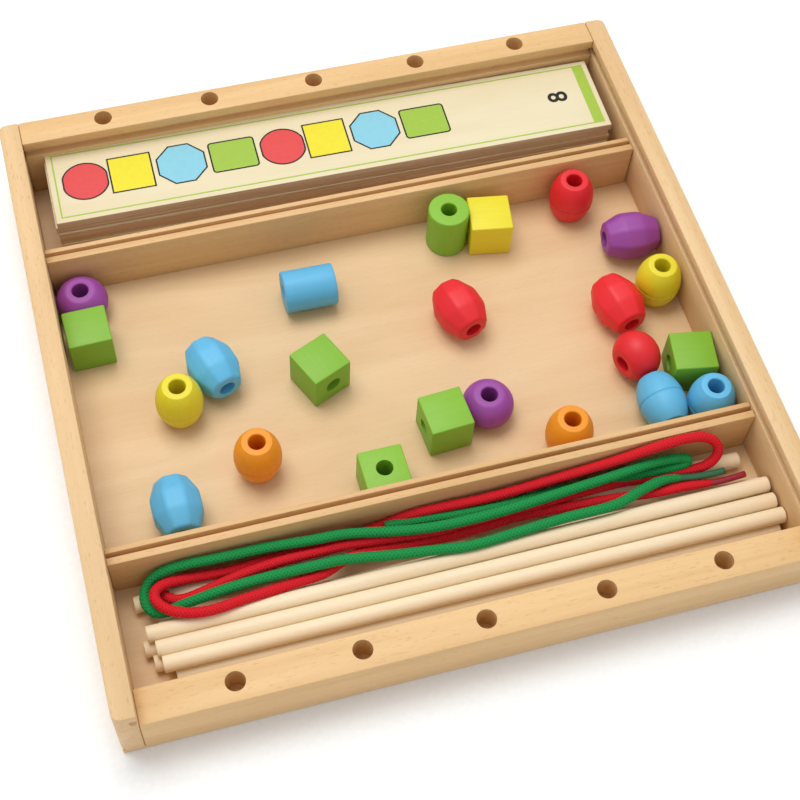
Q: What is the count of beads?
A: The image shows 23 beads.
